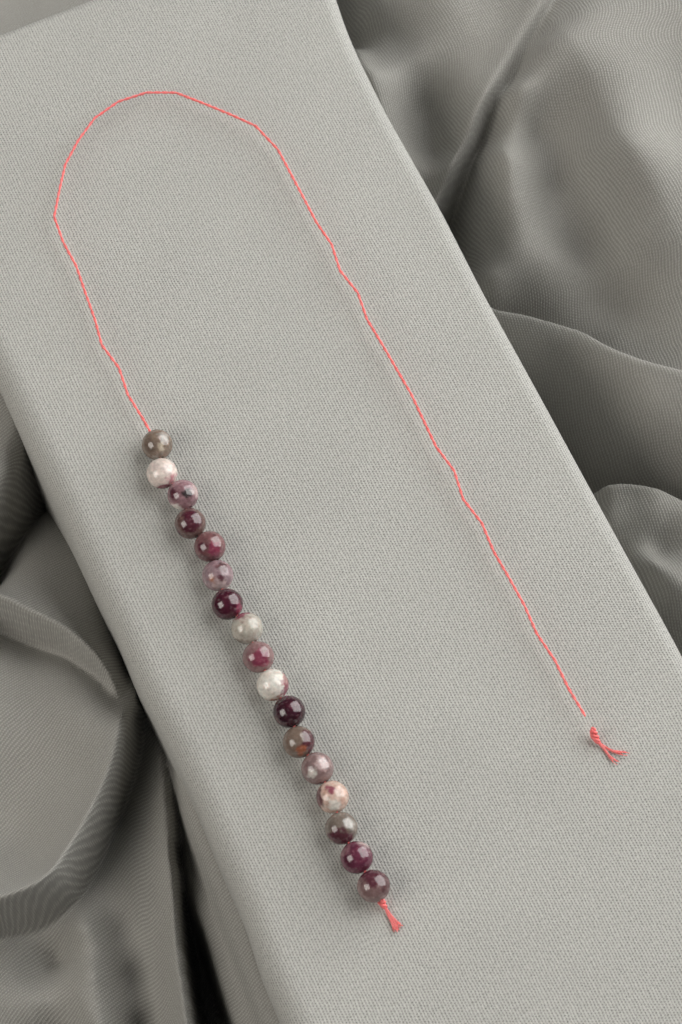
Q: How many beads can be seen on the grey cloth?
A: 17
